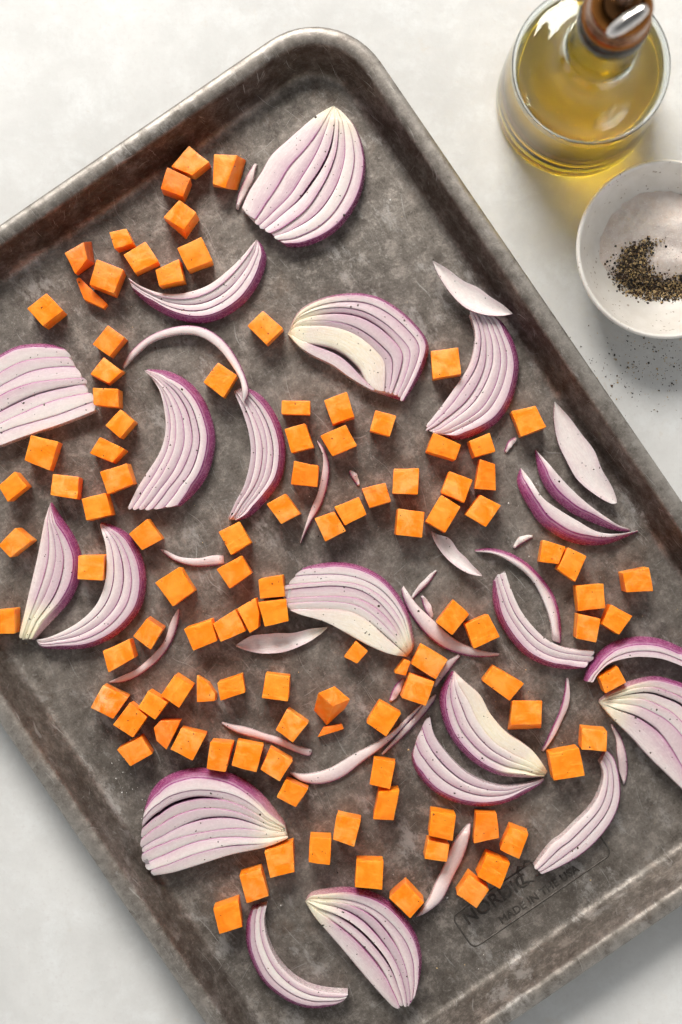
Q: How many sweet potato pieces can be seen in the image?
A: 108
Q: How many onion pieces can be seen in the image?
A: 45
